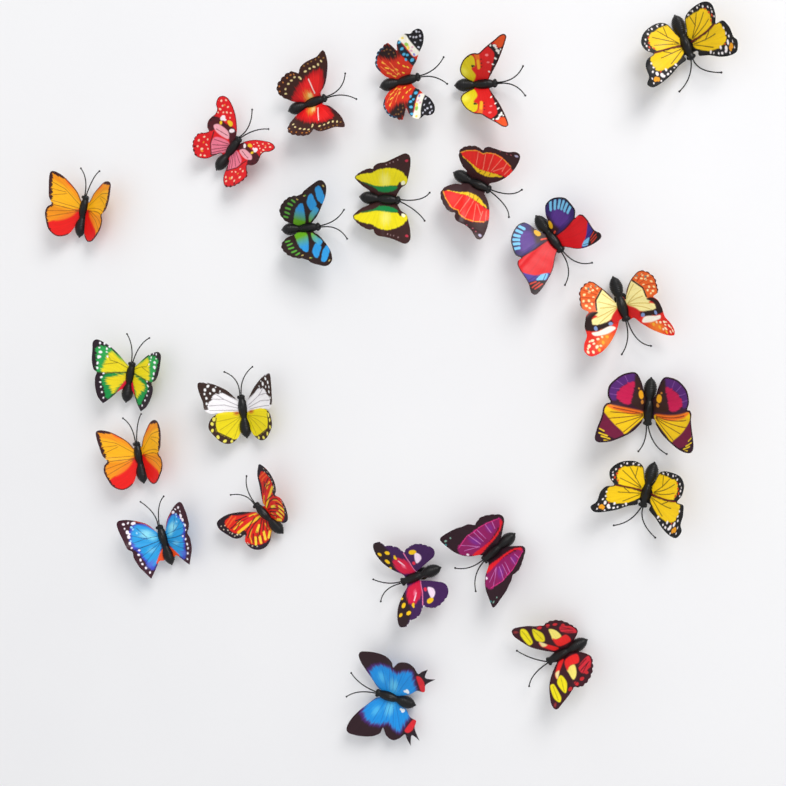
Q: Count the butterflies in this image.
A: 22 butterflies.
